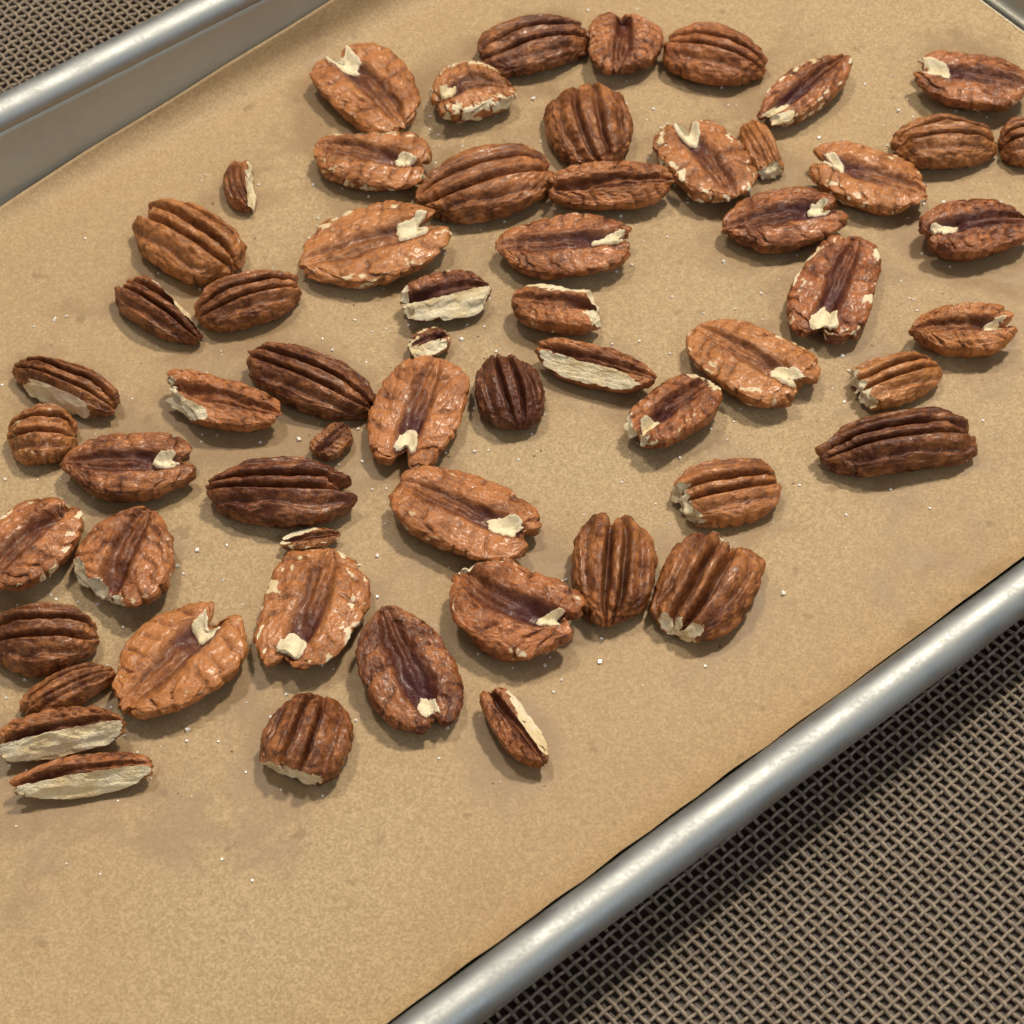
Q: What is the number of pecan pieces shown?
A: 60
